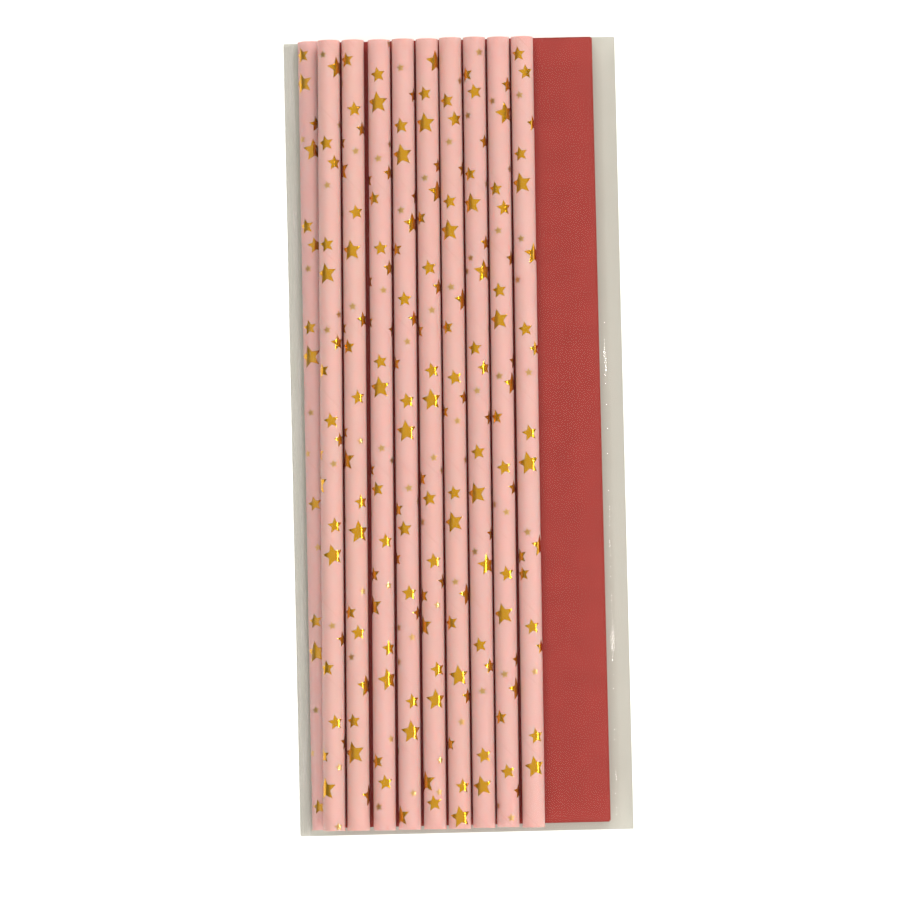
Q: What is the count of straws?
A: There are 10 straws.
